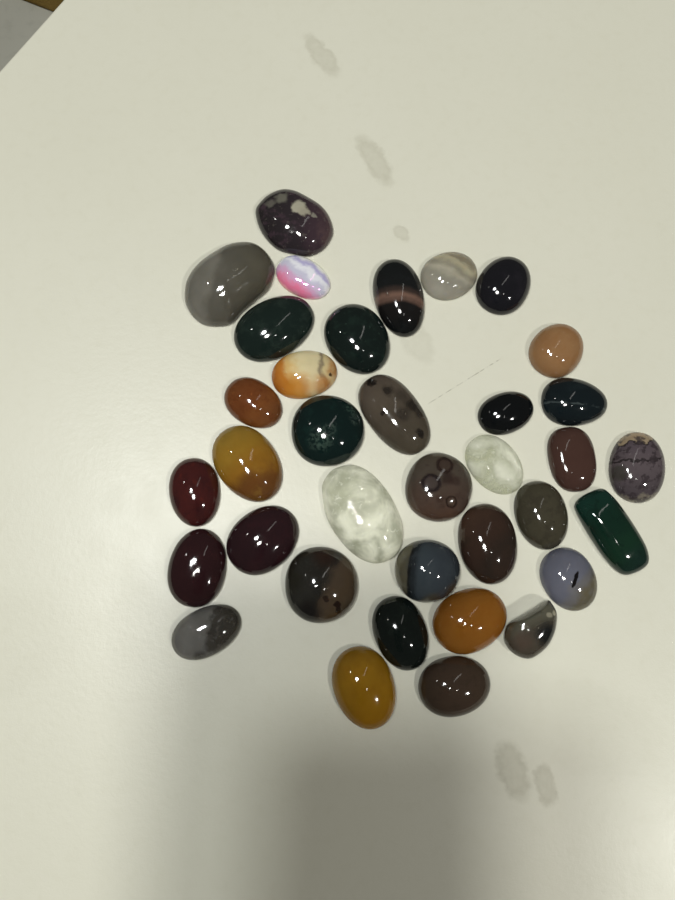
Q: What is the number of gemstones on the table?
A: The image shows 36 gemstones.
